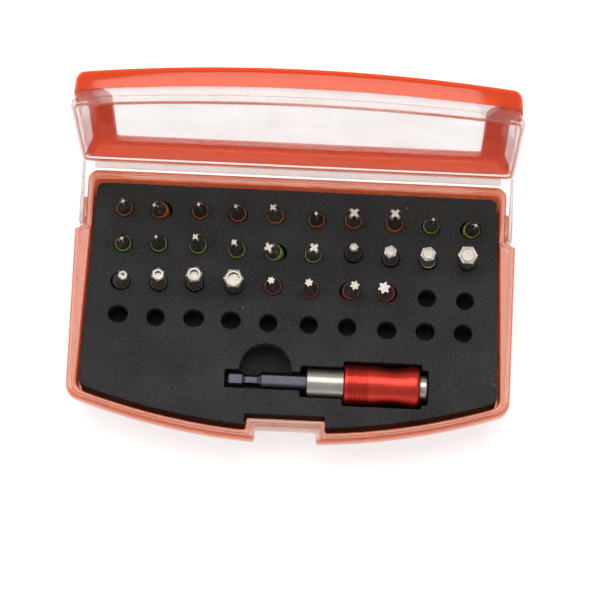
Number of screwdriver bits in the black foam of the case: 28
